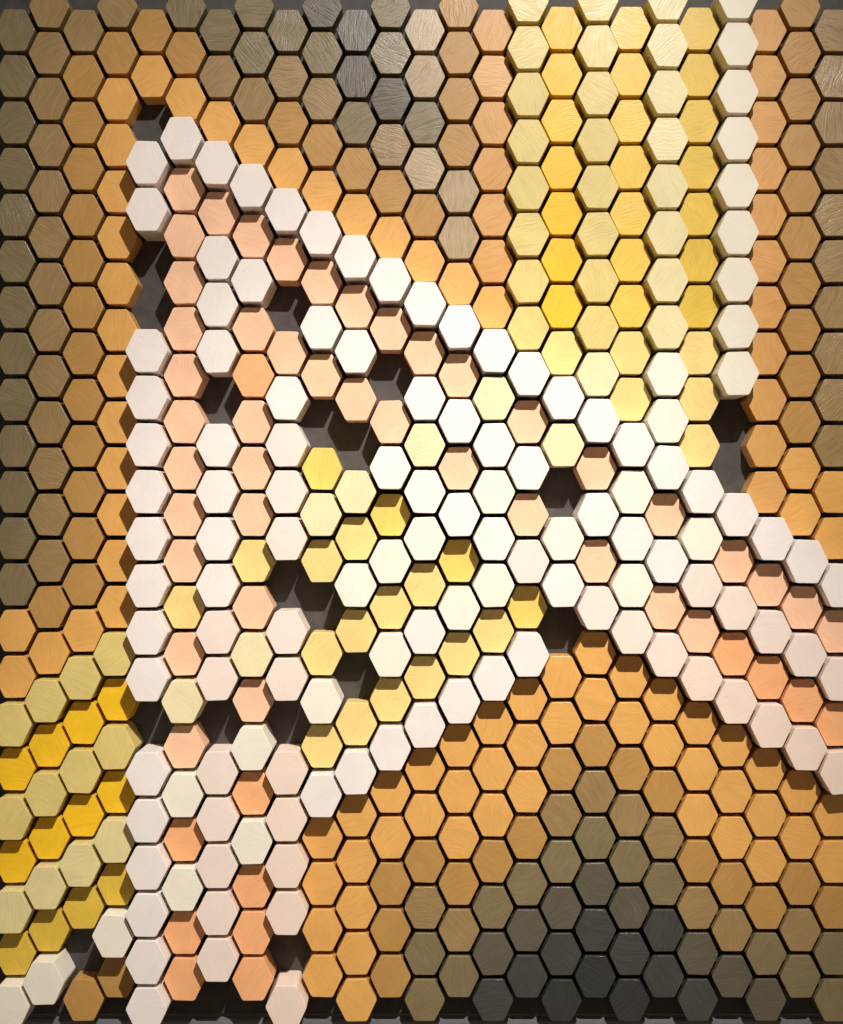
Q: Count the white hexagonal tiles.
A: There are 128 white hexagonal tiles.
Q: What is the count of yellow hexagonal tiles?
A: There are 101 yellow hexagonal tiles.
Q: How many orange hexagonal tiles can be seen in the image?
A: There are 197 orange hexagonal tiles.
